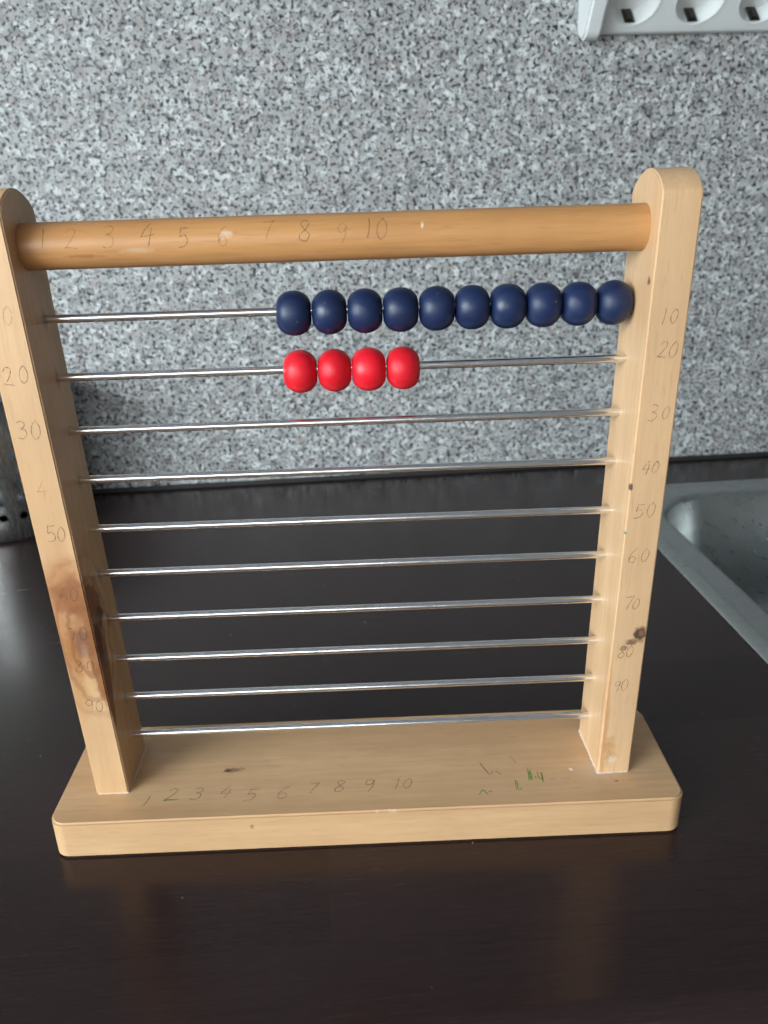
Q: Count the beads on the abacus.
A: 14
